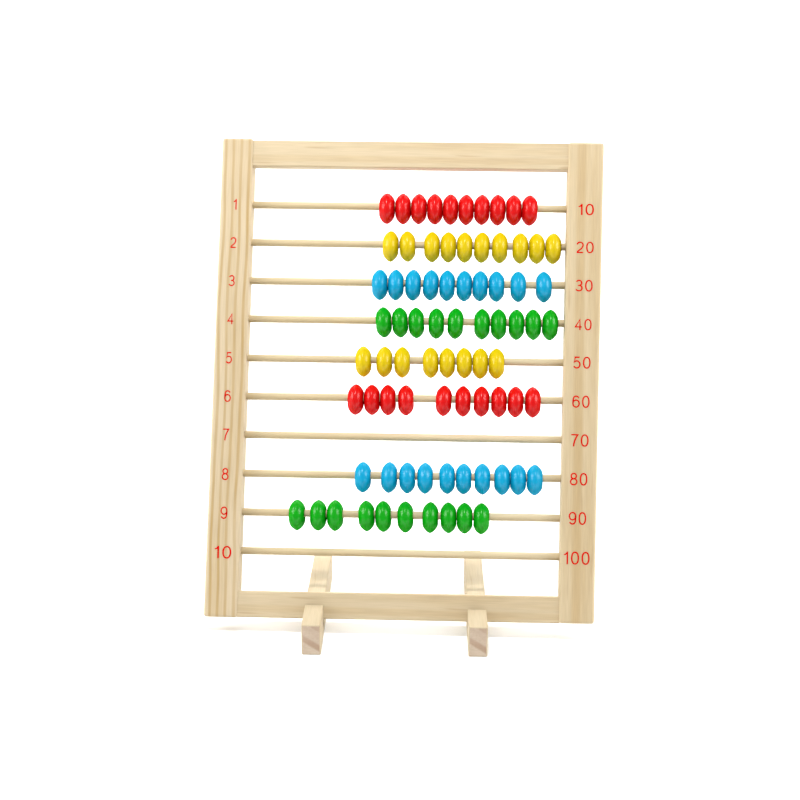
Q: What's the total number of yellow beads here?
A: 18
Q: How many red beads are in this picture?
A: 20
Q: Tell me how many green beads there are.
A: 20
